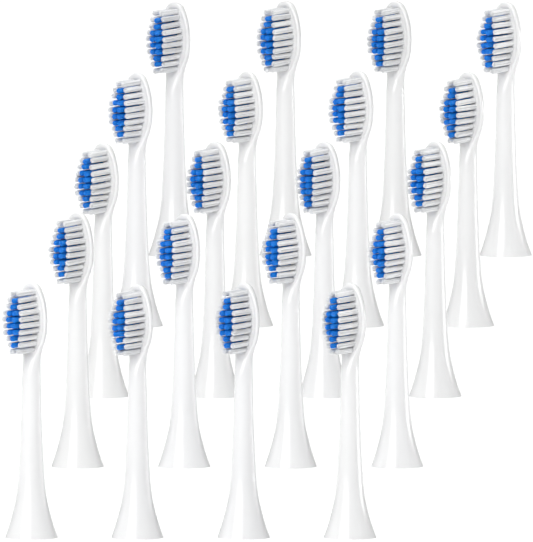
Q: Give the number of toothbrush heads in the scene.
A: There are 20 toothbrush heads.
